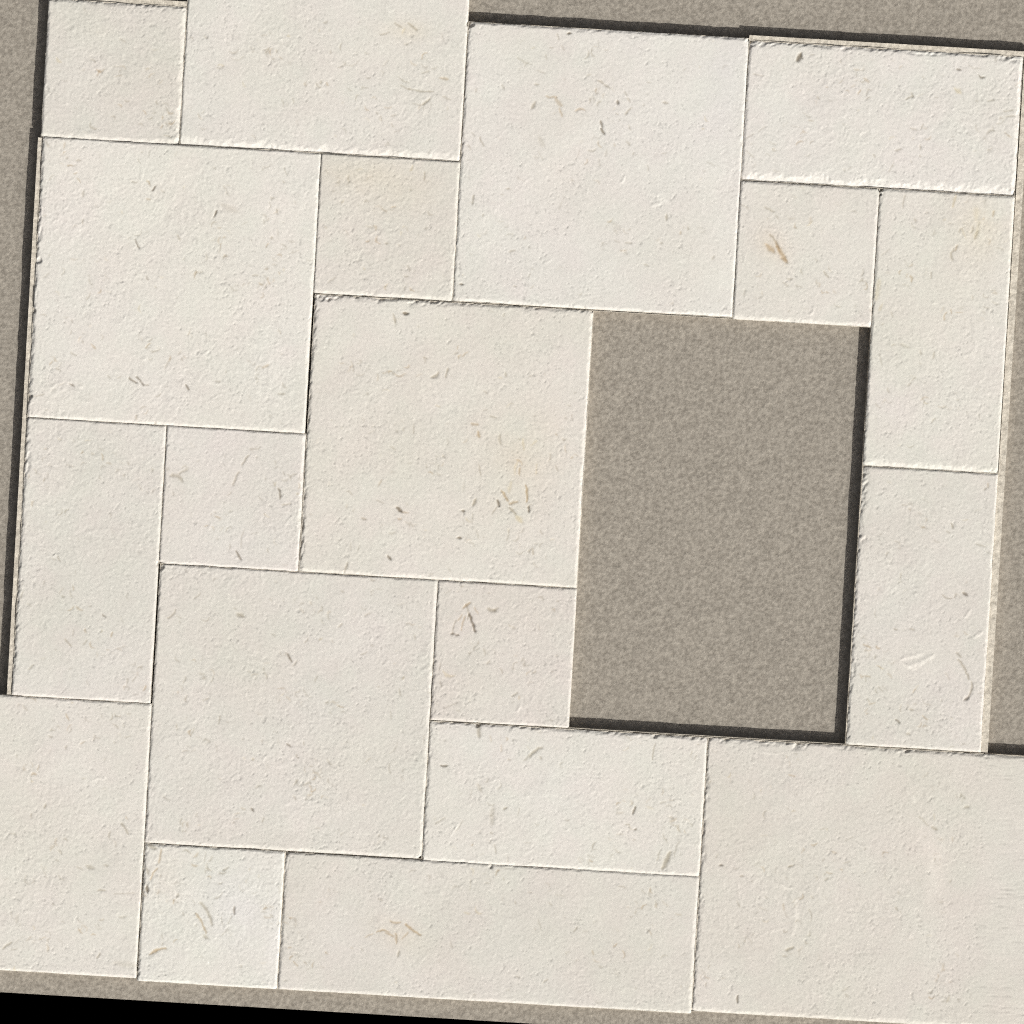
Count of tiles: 19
